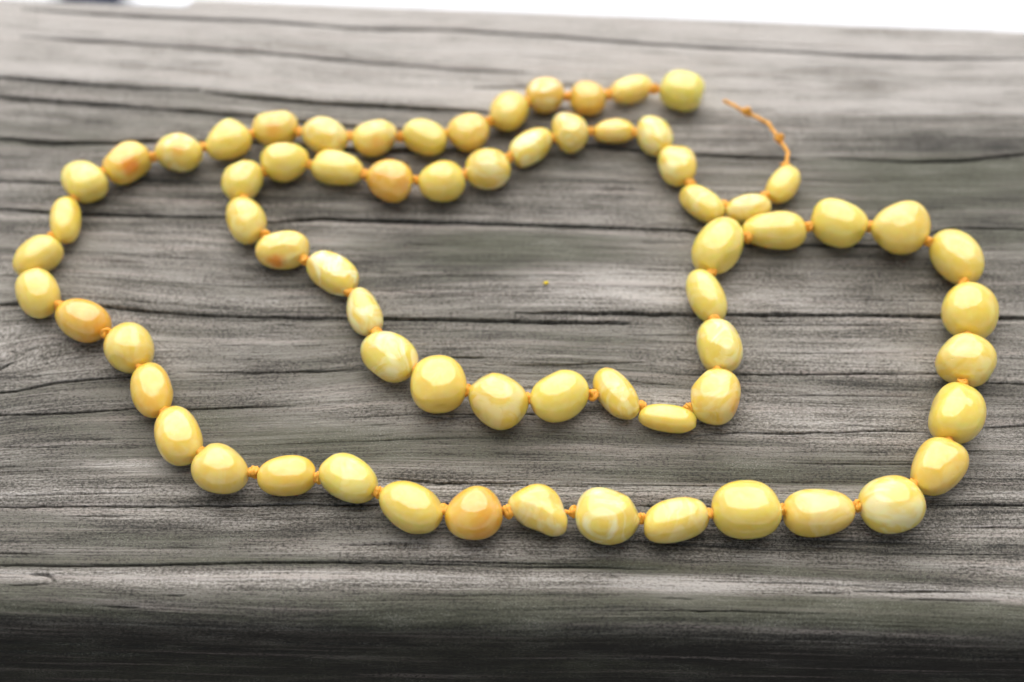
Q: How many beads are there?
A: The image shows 68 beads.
